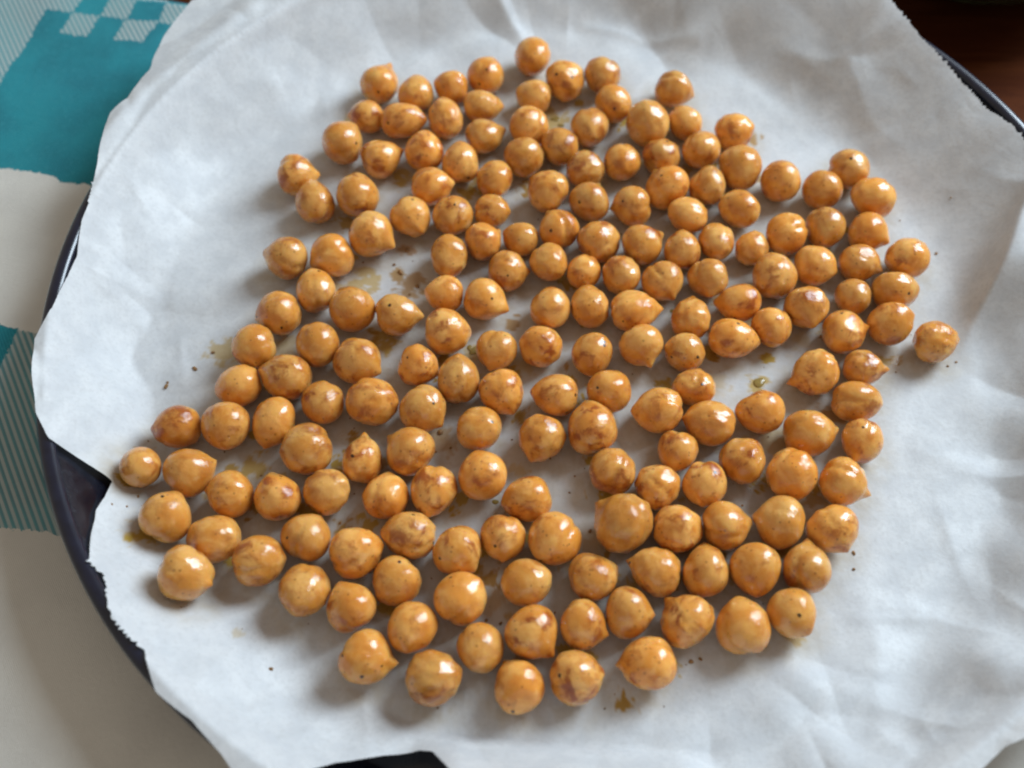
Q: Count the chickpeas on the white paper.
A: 185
